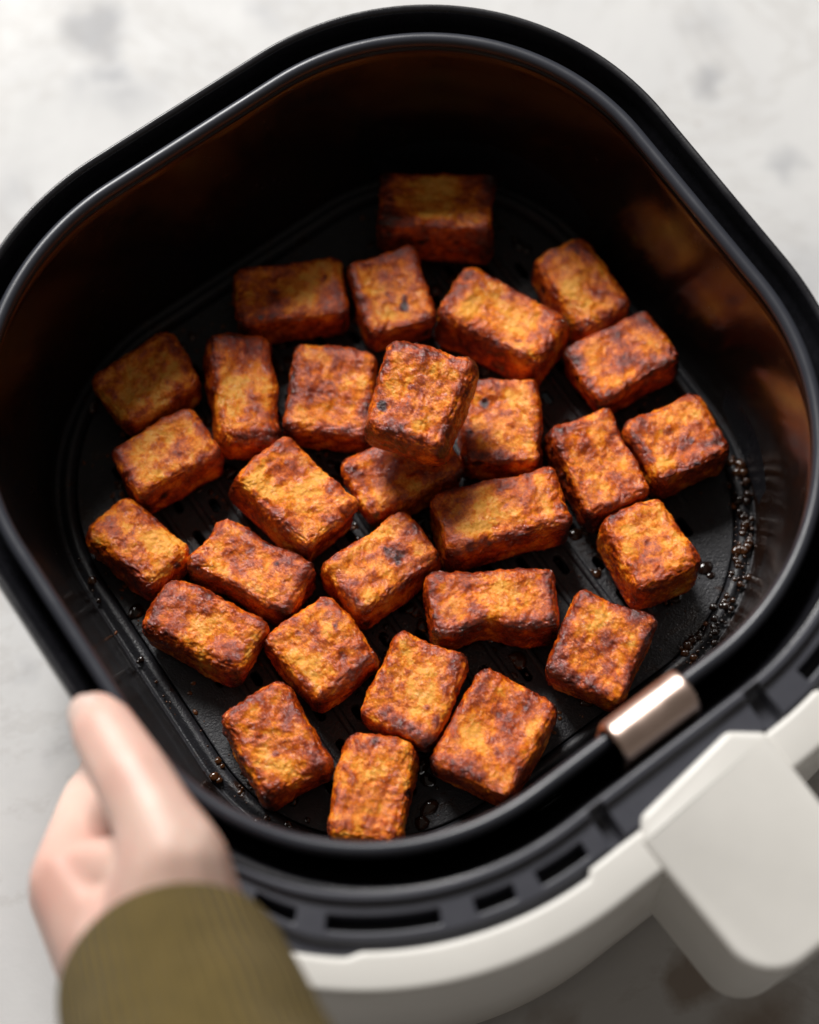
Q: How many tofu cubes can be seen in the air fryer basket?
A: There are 29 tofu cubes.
